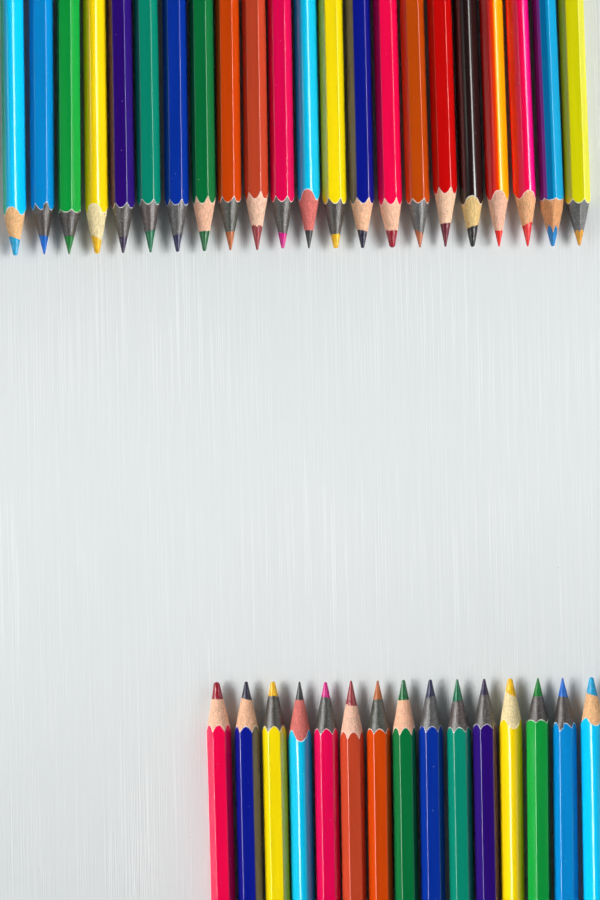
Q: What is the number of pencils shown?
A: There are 37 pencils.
